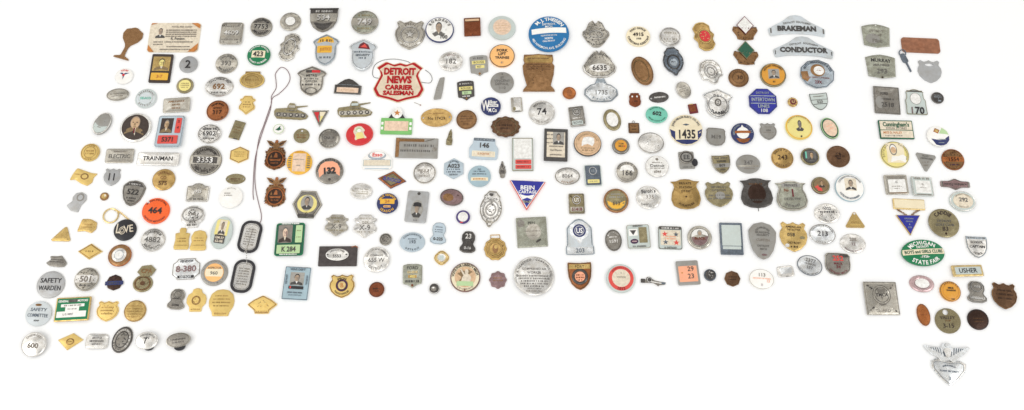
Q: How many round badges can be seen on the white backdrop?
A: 78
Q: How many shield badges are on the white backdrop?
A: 34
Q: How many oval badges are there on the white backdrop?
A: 37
